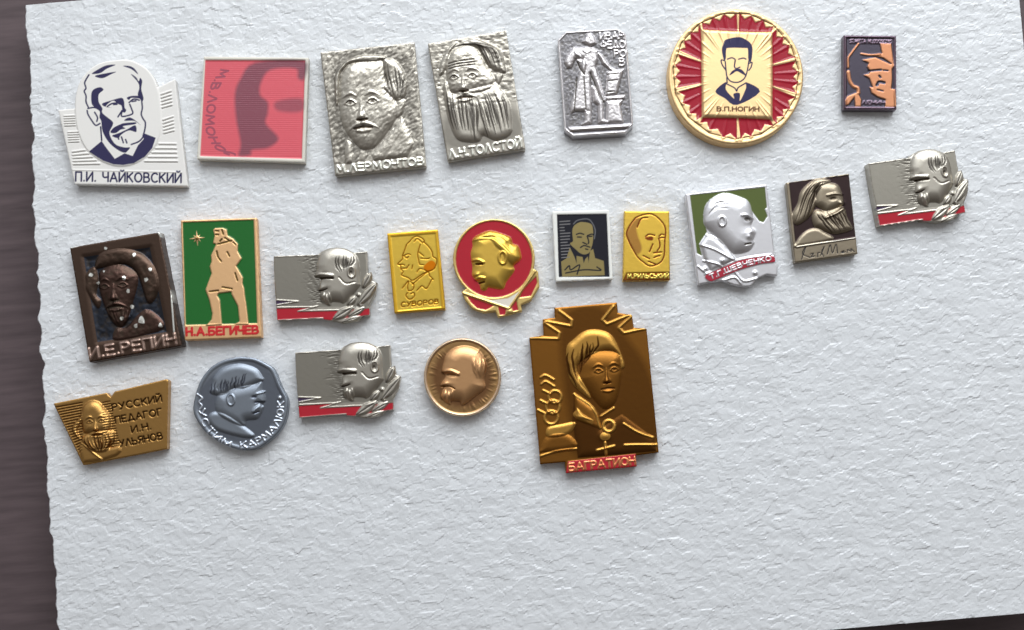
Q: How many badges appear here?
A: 22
